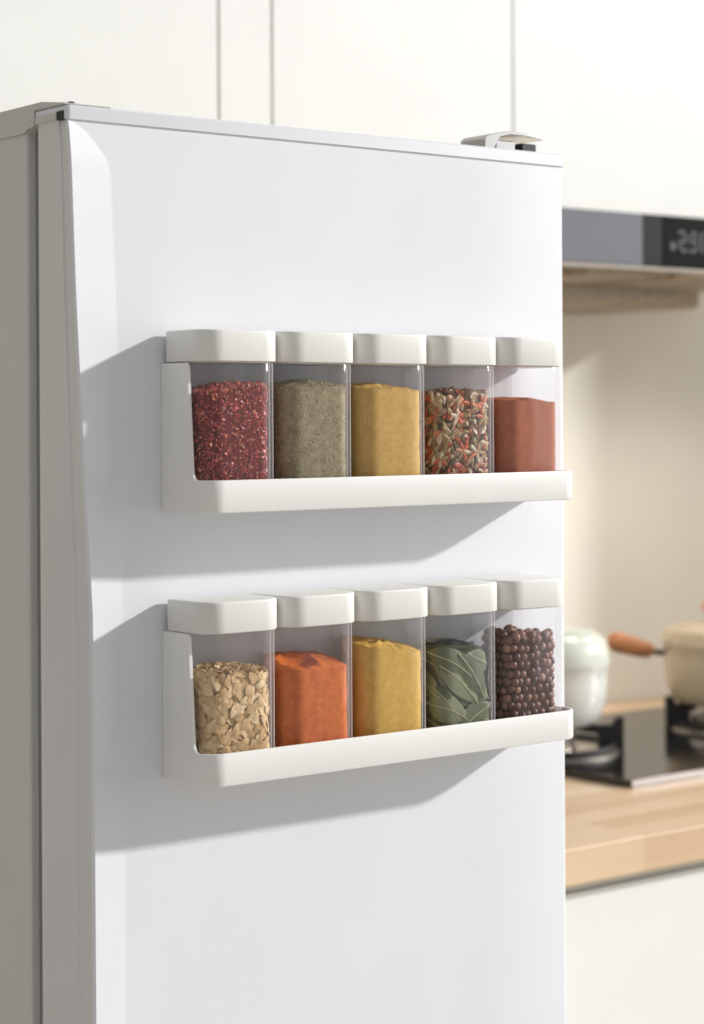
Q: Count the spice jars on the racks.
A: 10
